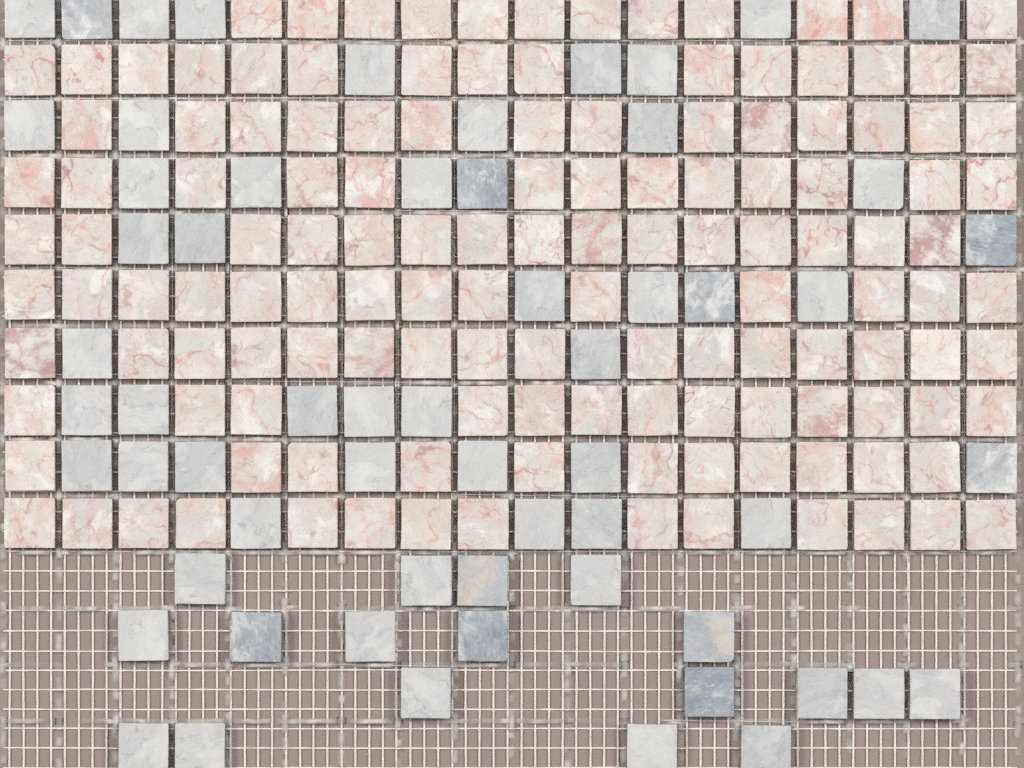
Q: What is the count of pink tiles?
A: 137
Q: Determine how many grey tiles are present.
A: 61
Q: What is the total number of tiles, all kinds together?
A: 198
